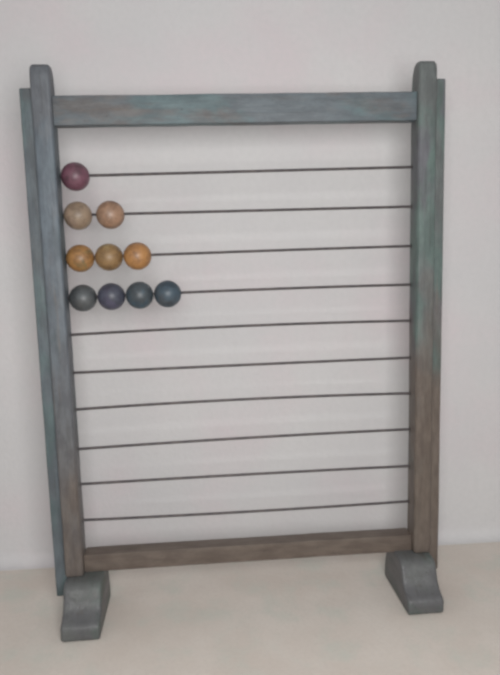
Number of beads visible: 10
